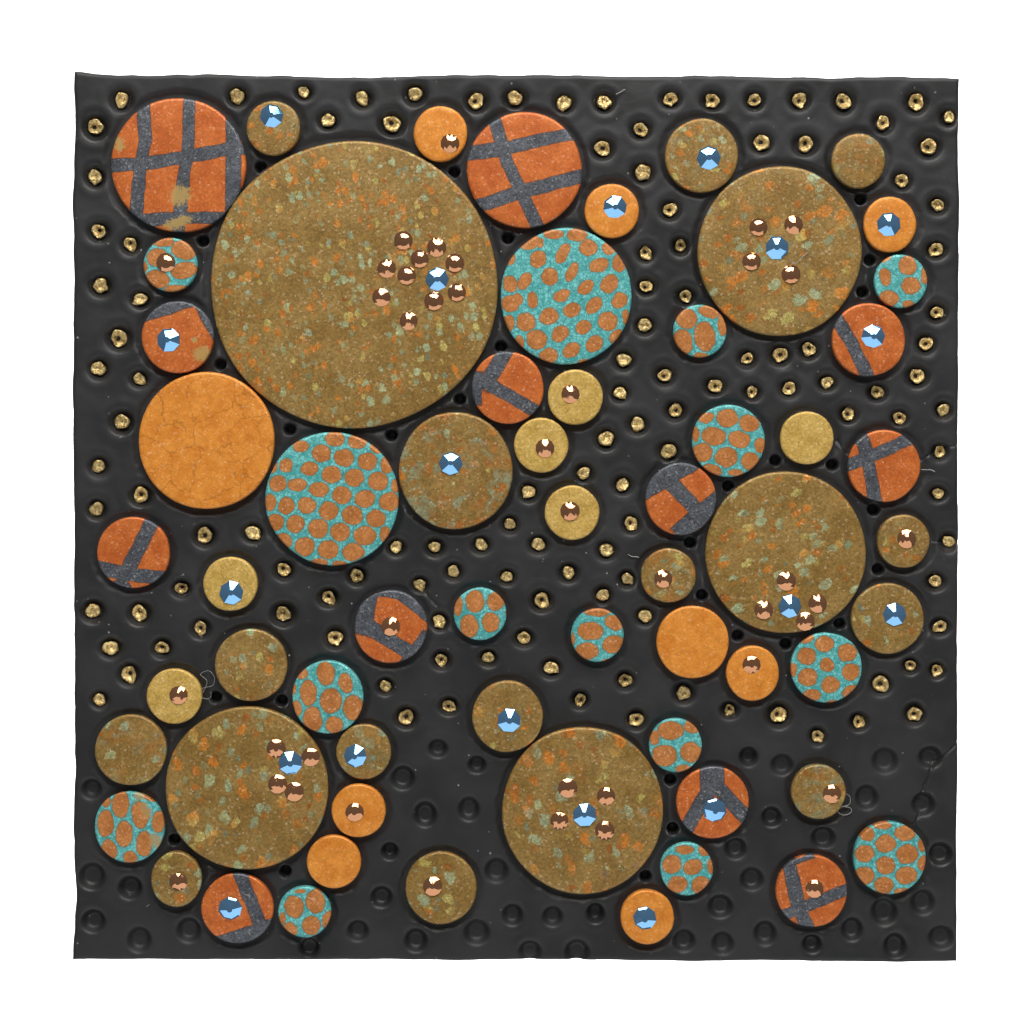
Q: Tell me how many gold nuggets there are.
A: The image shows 126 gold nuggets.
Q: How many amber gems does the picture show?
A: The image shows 41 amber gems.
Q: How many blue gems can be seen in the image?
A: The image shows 19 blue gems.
